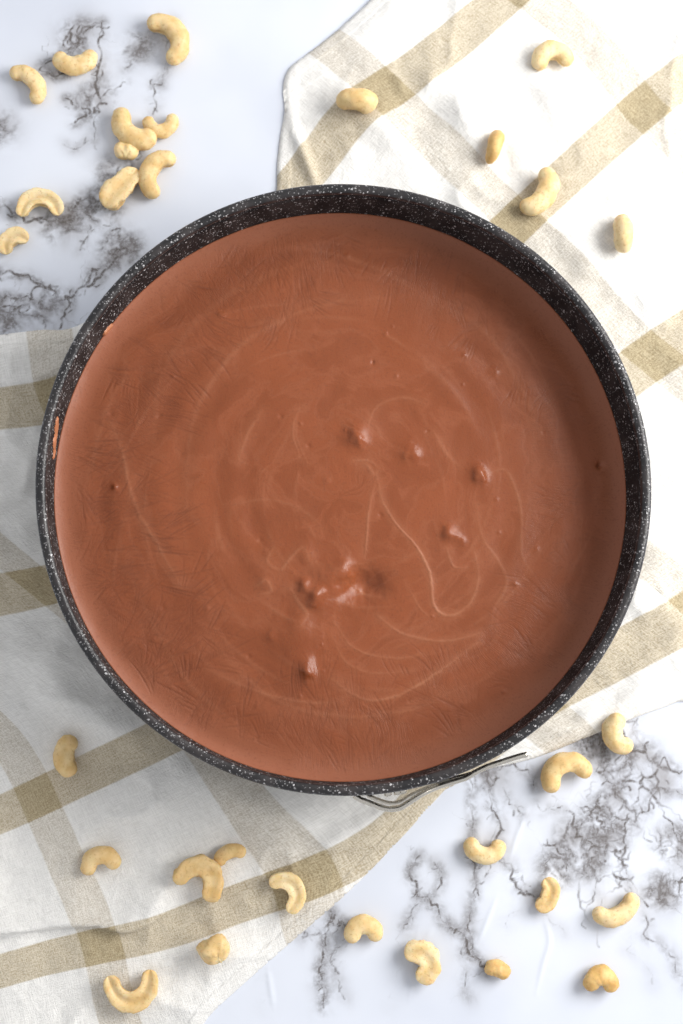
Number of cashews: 31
